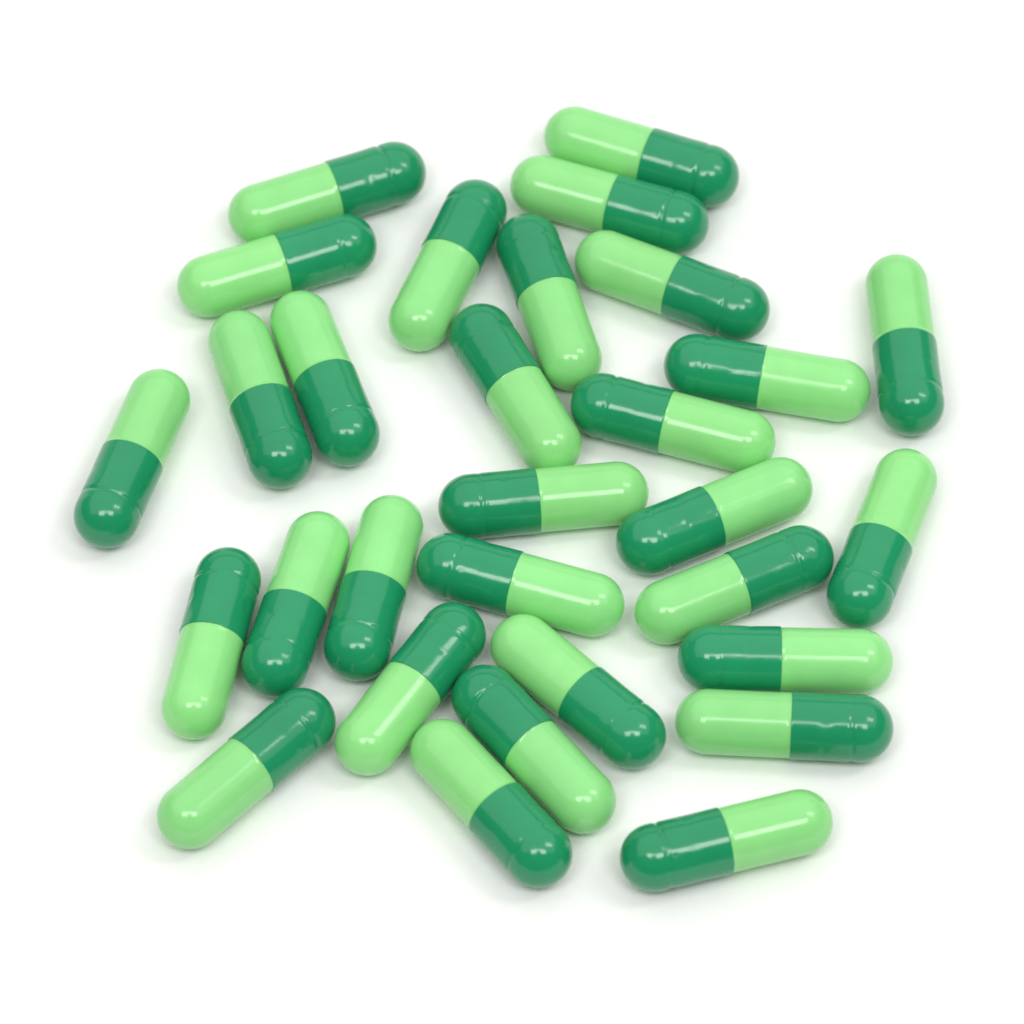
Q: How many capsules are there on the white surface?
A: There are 30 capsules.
